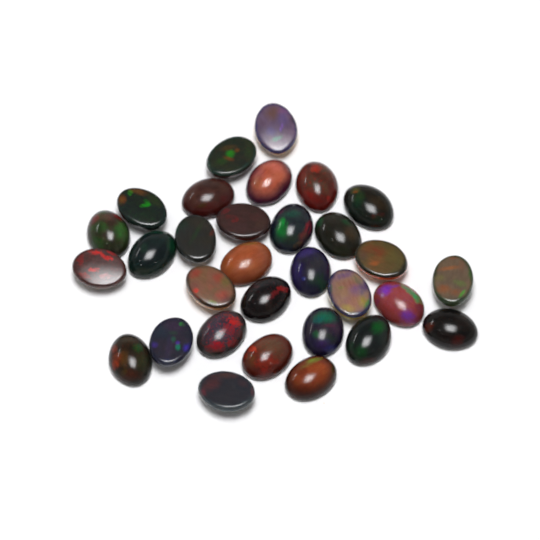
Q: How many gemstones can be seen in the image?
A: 31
